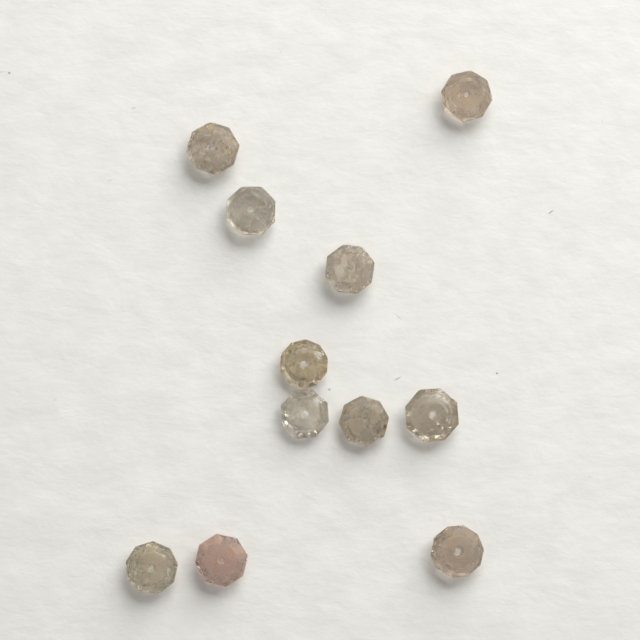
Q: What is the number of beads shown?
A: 11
